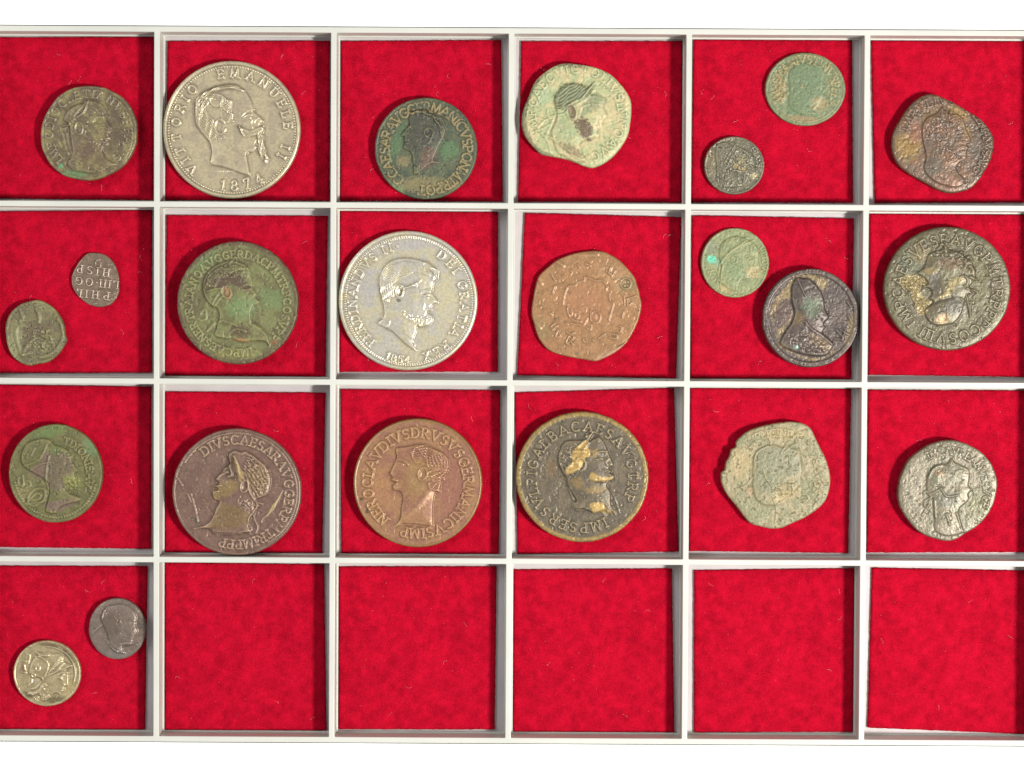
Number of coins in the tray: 23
